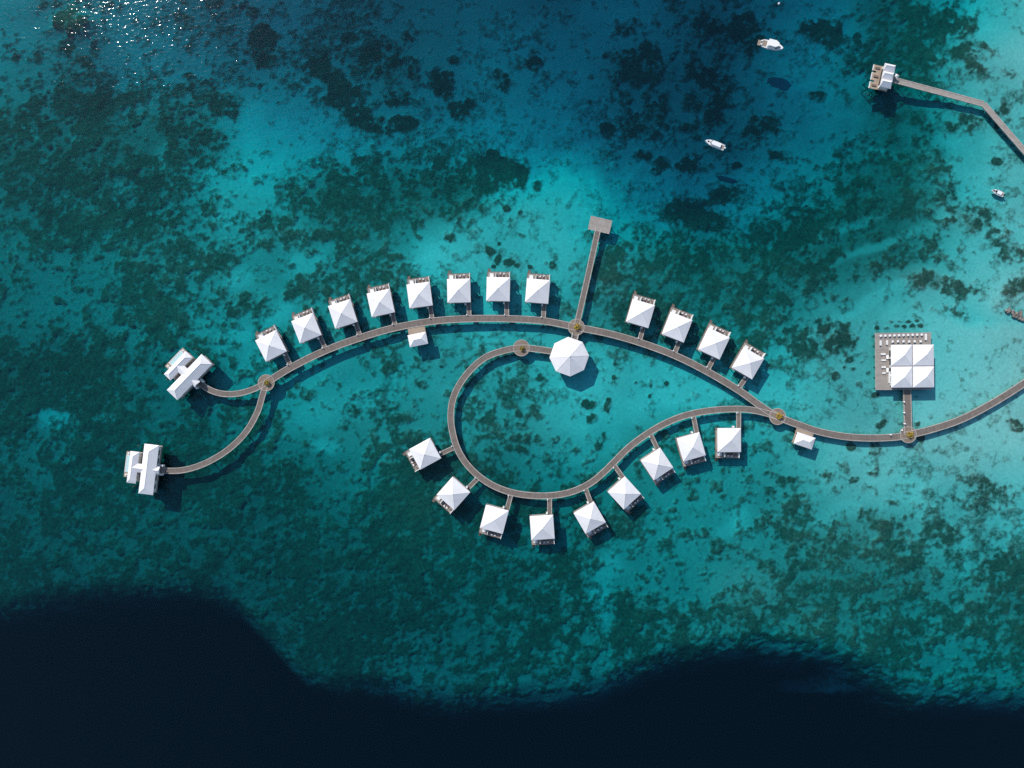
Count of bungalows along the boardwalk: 21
